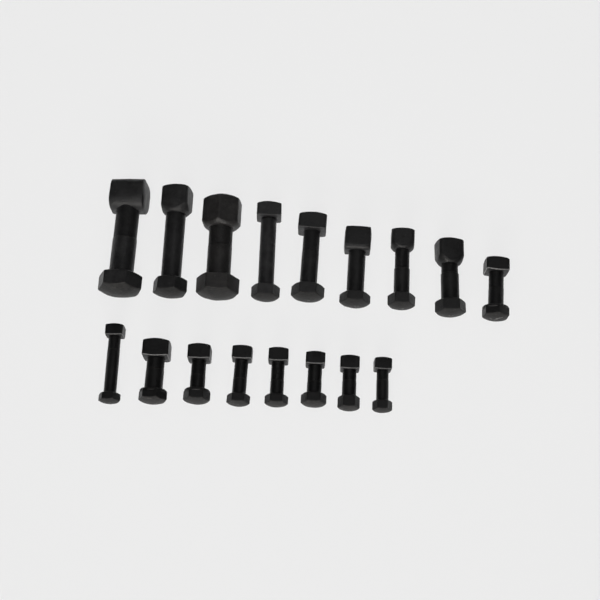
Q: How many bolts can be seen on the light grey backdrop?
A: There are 17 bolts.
